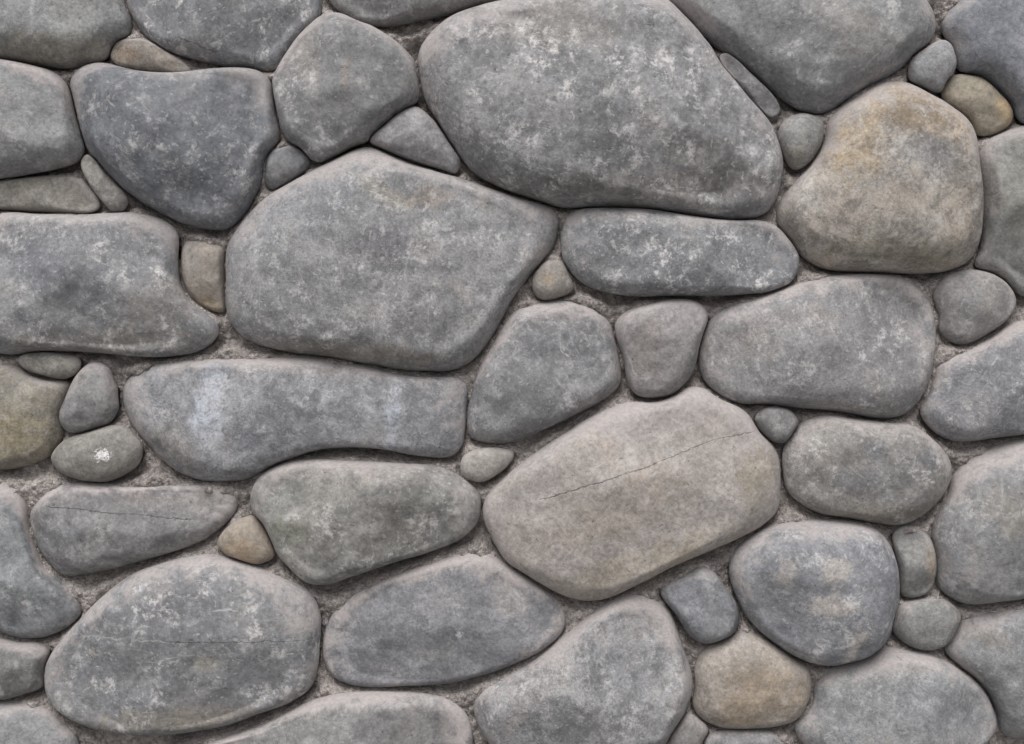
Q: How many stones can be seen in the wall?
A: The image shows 59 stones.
